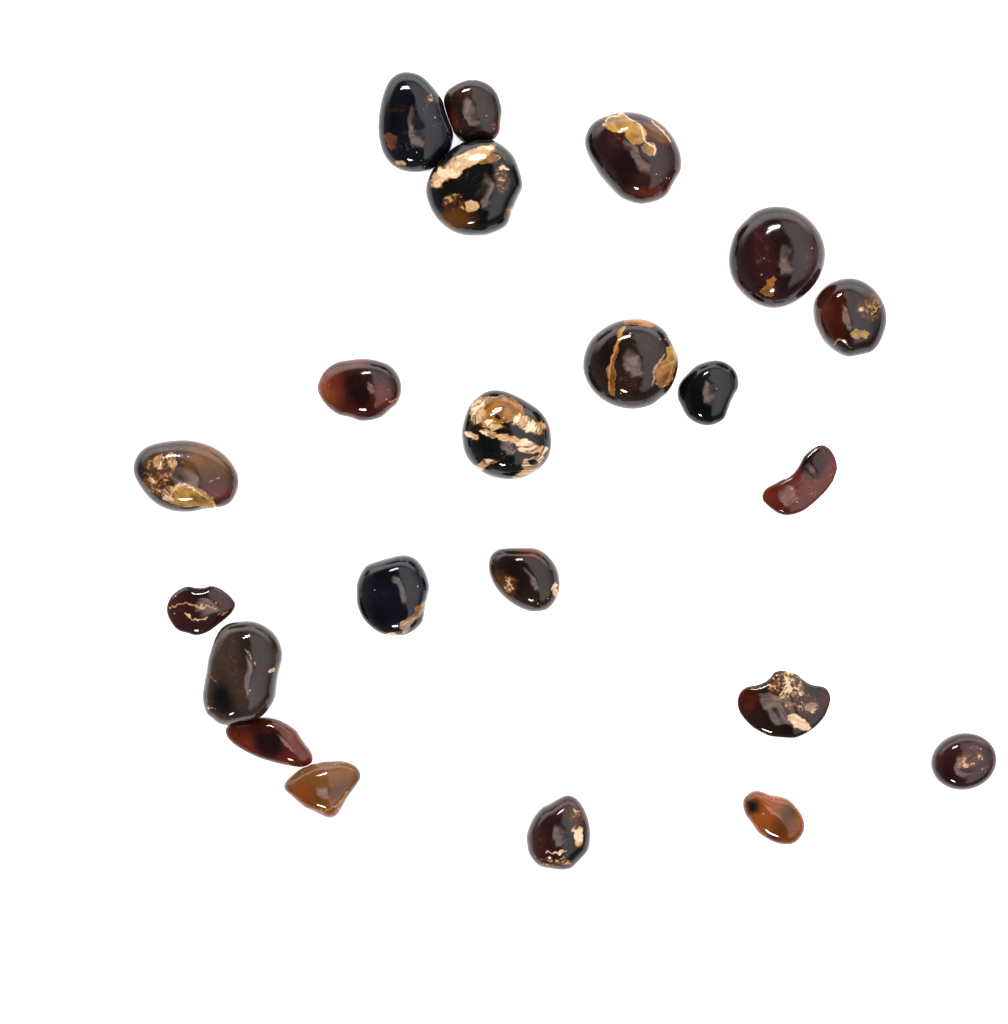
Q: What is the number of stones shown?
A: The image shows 22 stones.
